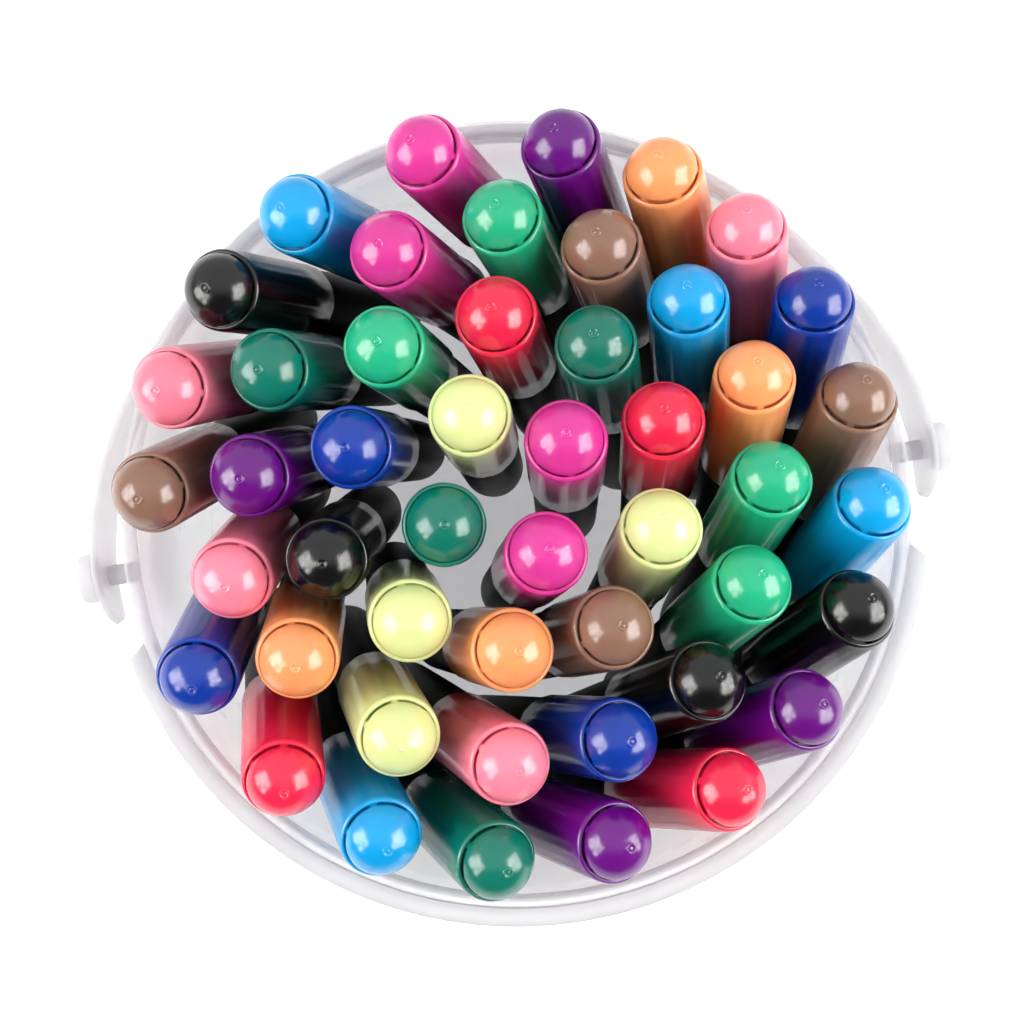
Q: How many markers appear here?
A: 48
